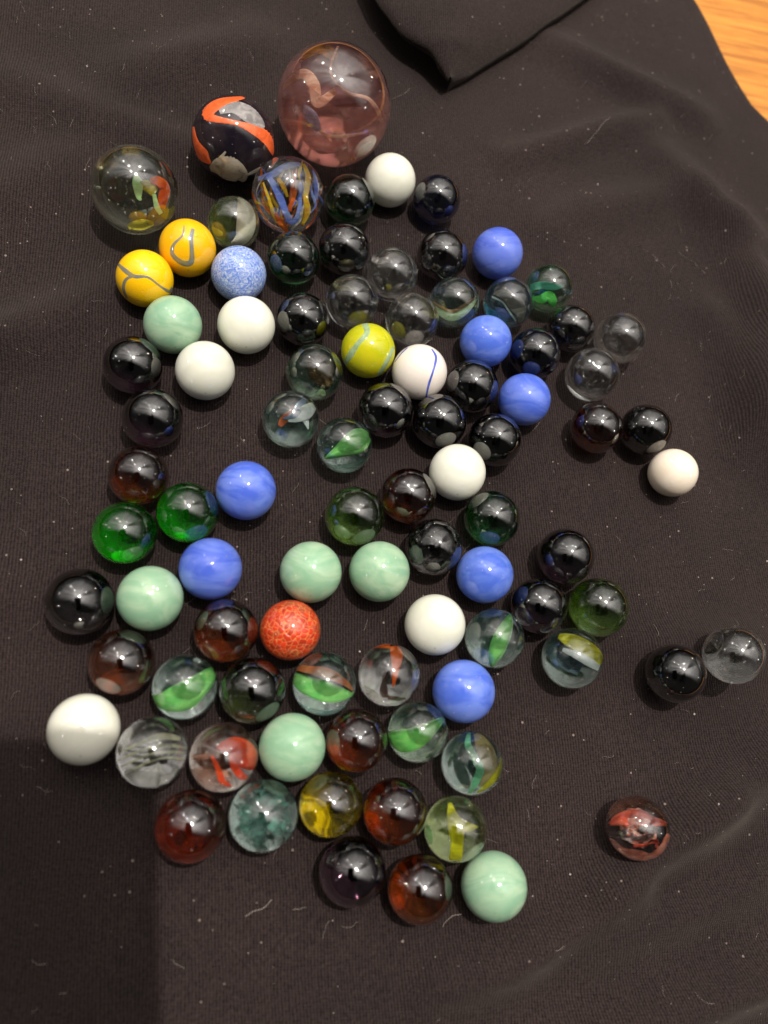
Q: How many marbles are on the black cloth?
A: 92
